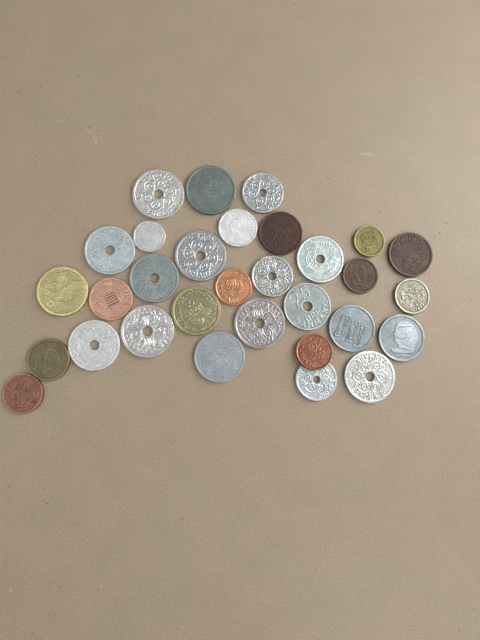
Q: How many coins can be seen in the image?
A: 31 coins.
